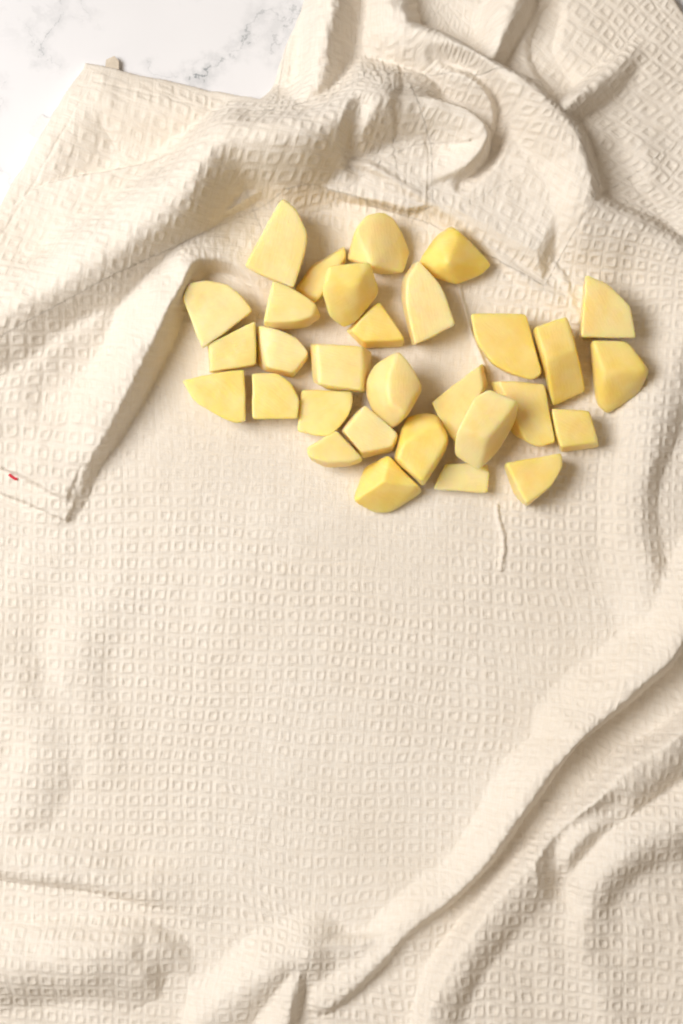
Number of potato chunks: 30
